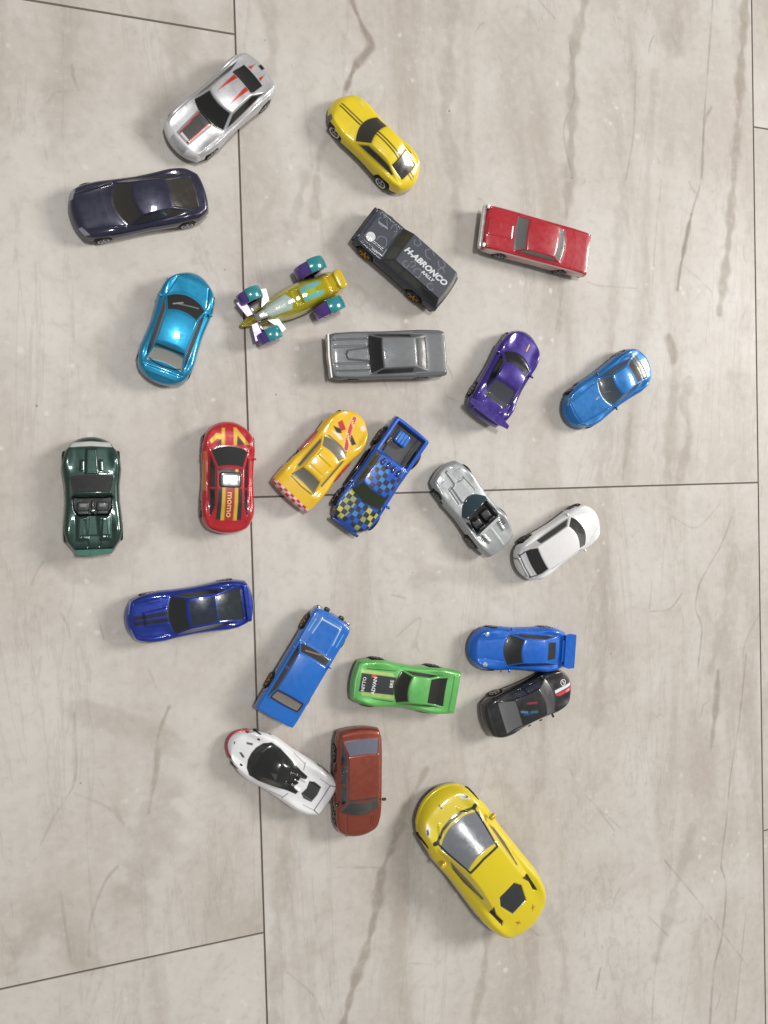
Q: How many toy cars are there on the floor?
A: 24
